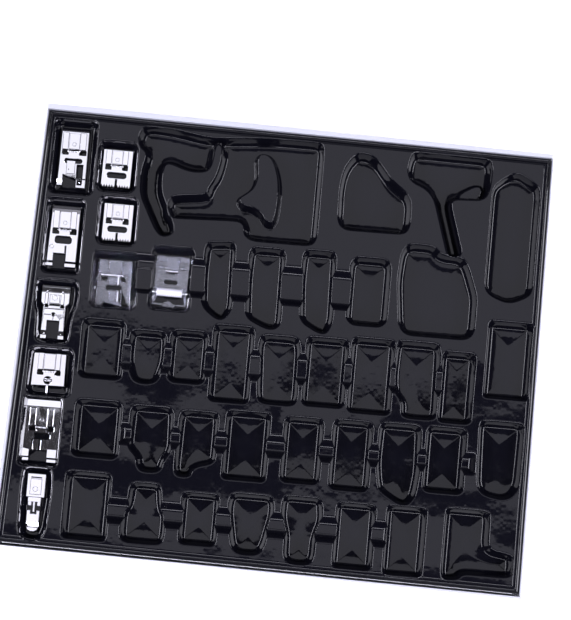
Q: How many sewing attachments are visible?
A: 10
